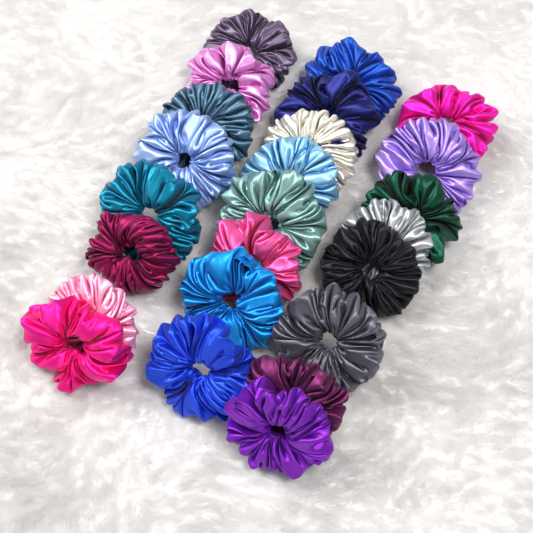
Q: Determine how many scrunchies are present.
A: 24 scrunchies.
